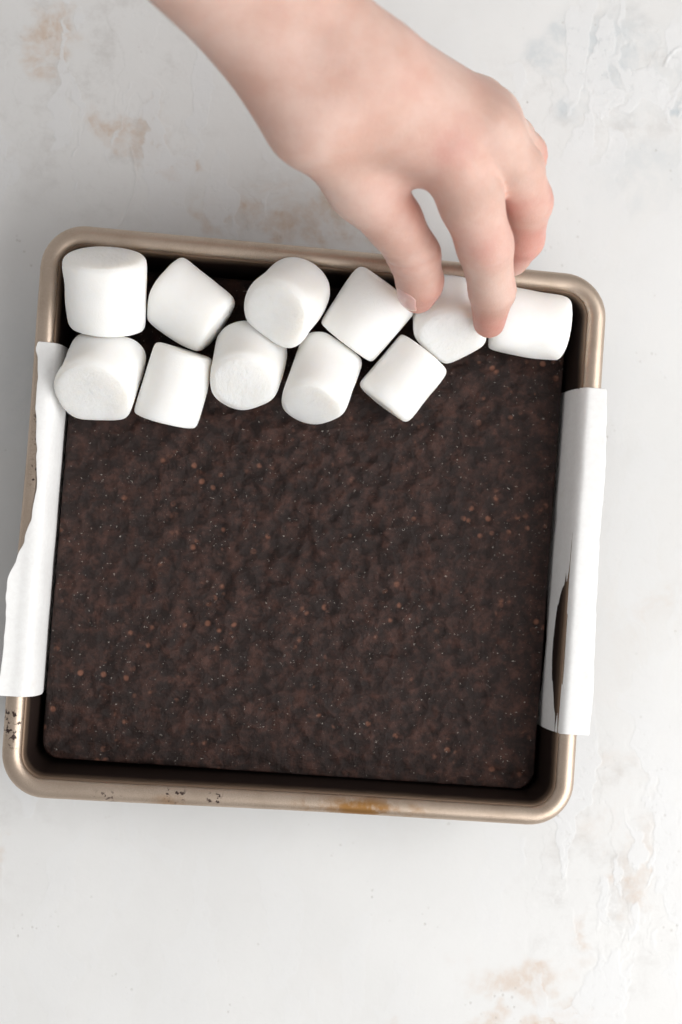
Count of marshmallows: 11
